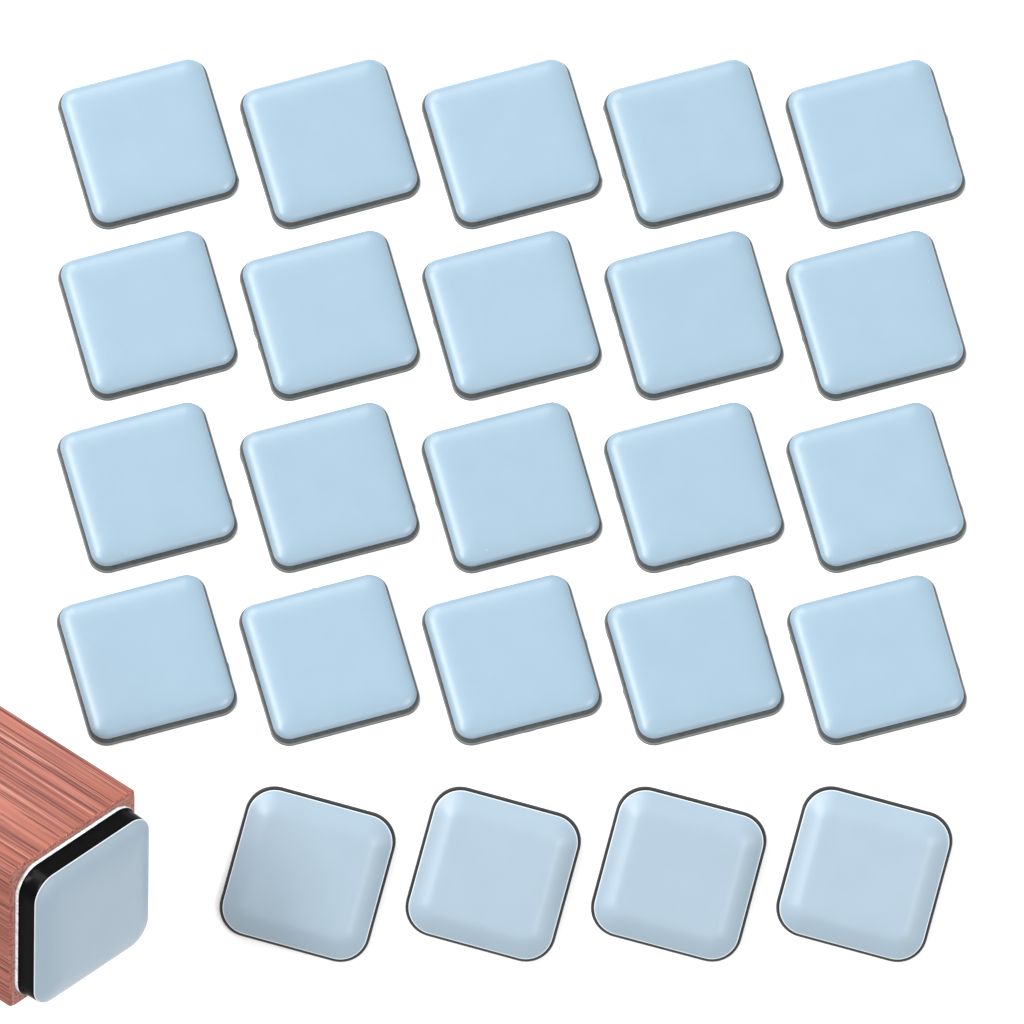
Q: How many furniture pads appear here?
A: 25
